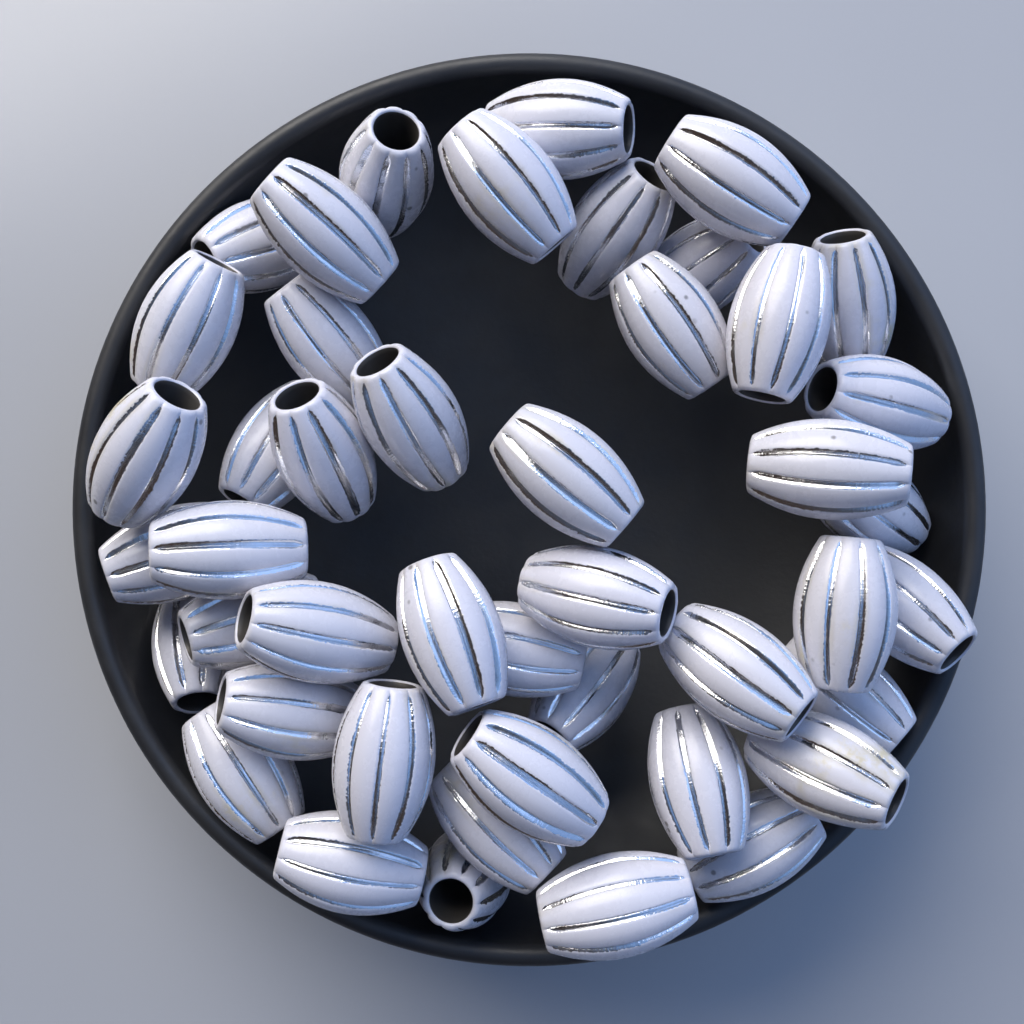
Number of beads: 45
